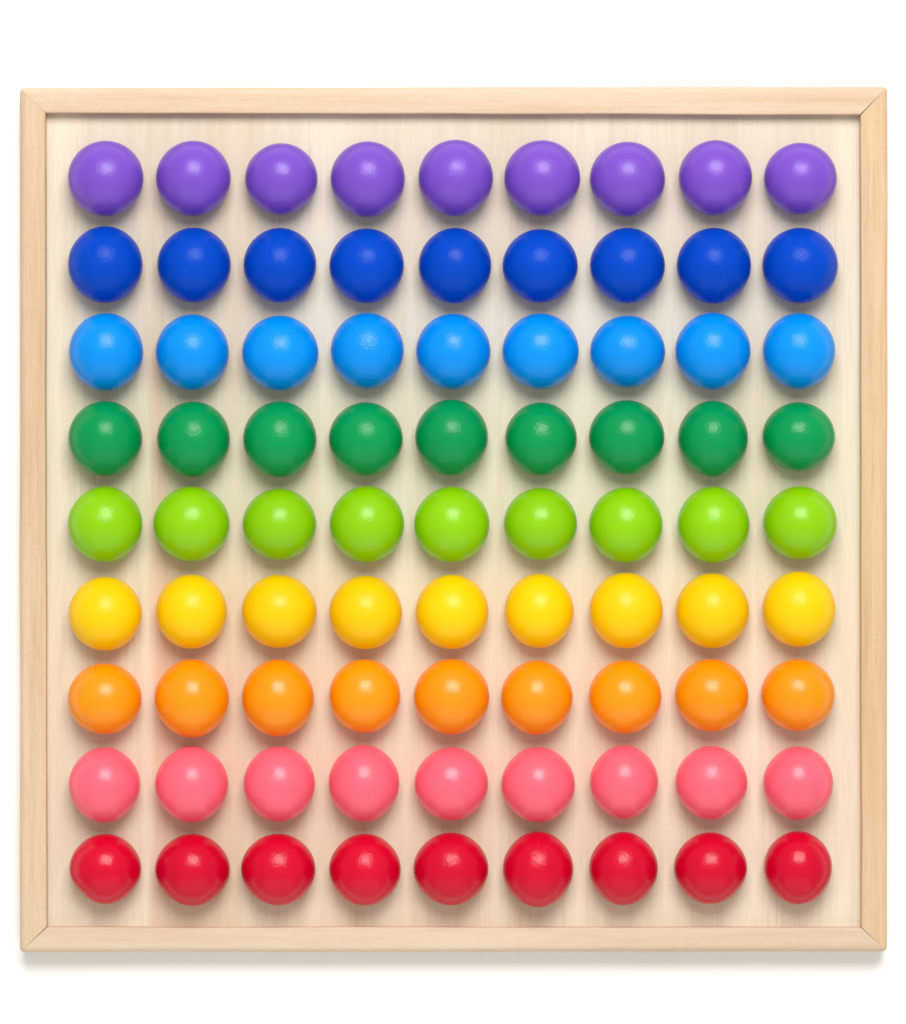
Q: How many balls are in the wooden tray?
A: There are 81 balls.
